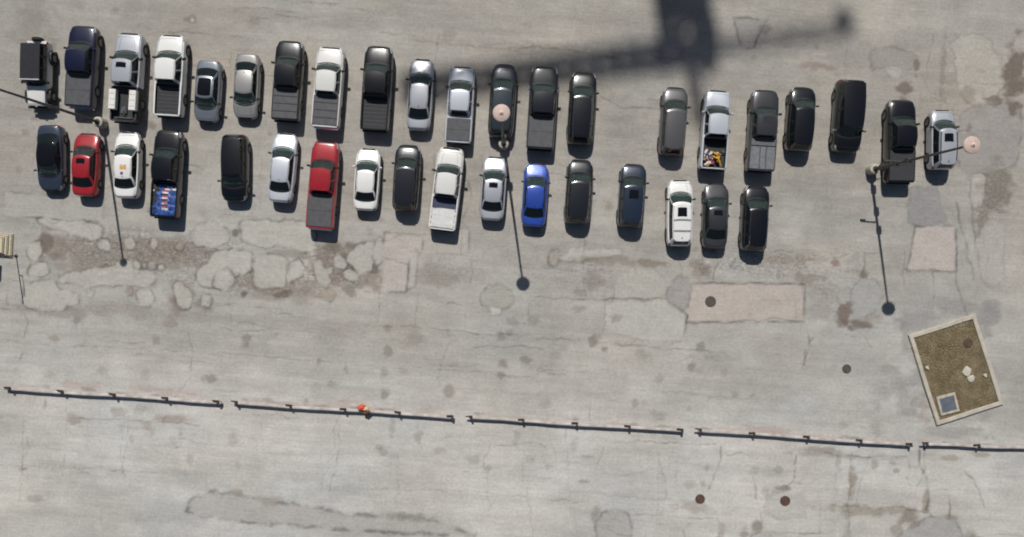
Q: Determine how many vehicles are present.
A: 38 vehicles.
